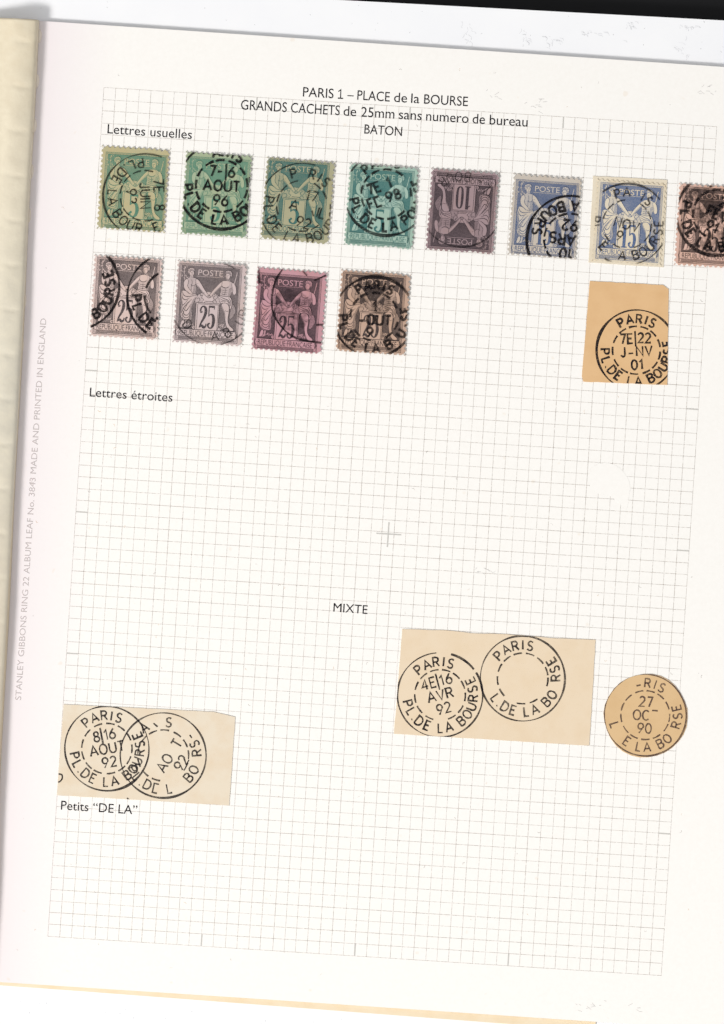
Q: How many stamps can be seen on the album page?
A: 12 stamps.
